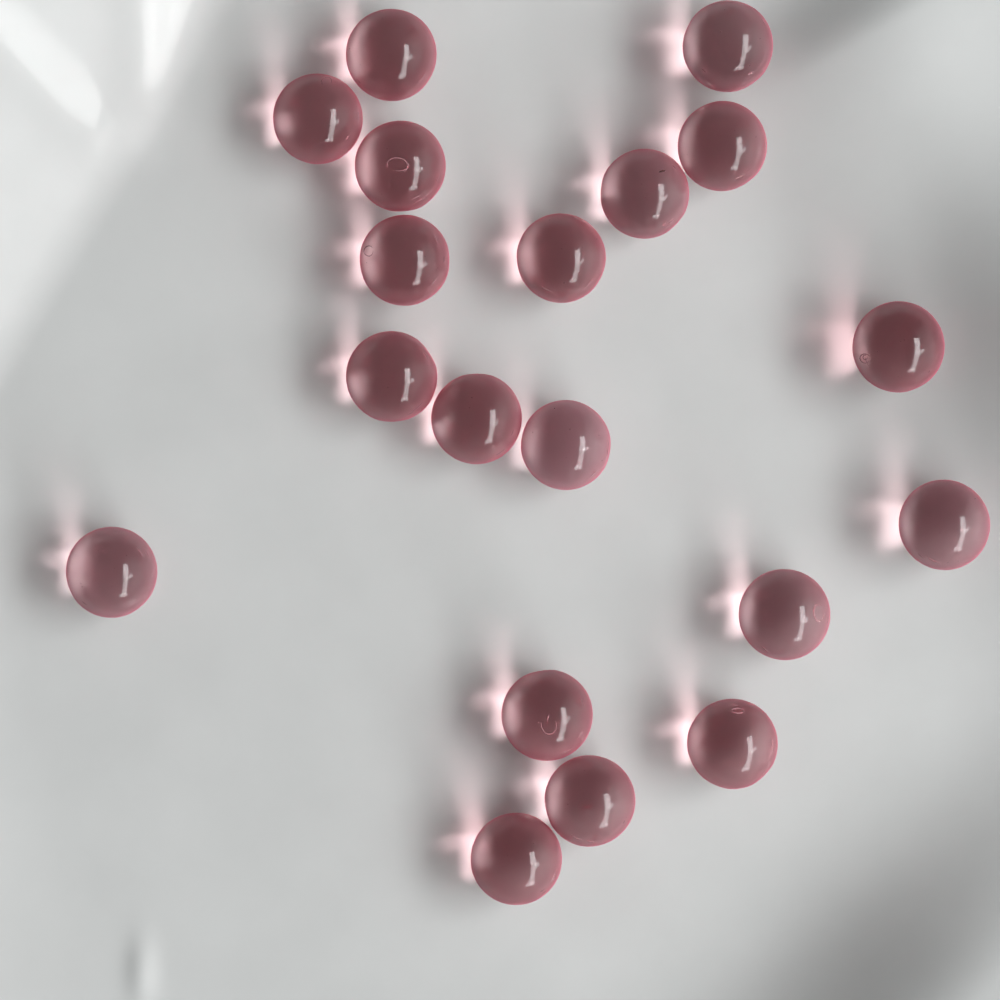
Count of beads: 19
